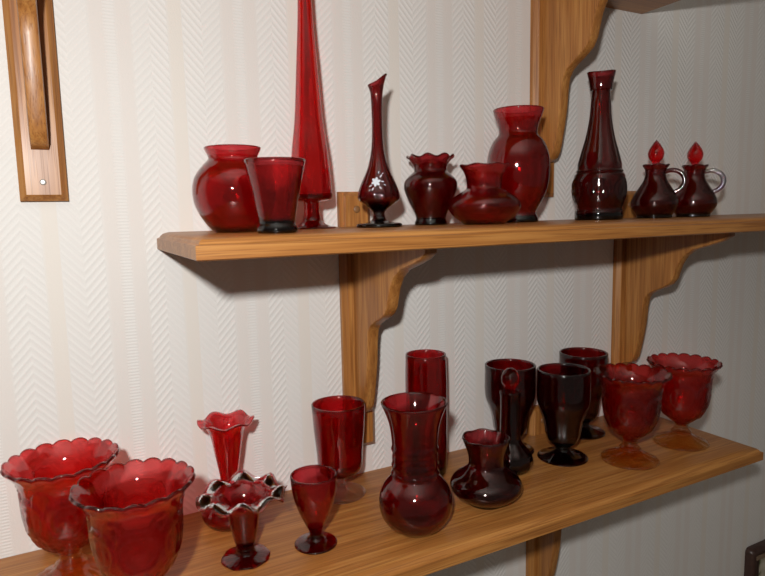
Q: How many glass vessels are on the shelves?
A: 25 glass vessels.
